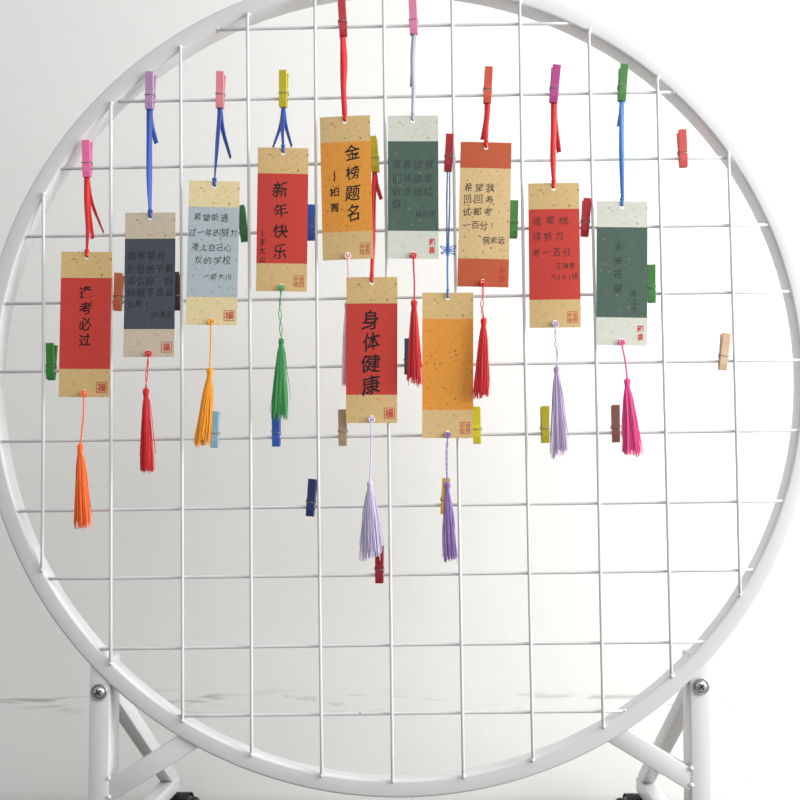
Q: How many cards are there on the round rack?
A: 11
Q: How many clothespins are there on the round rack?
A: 31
